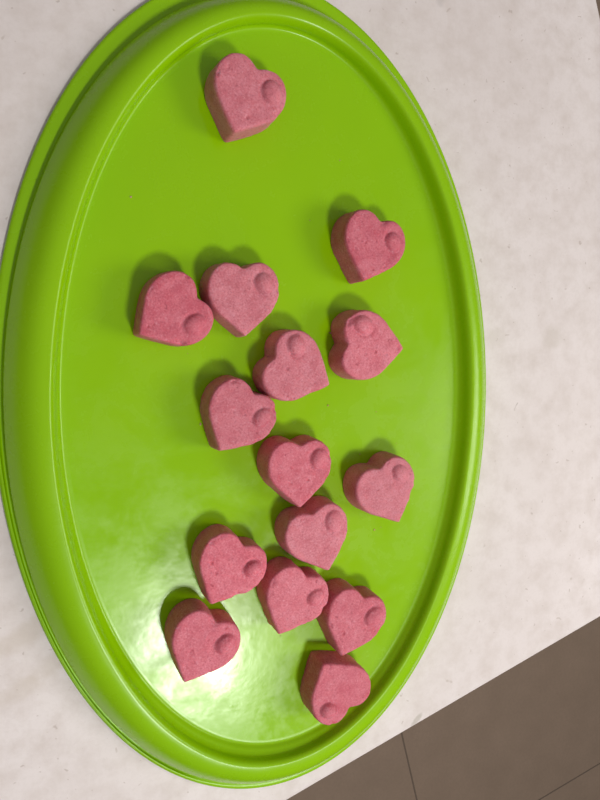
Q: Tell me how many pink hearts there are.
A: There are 15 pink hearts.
